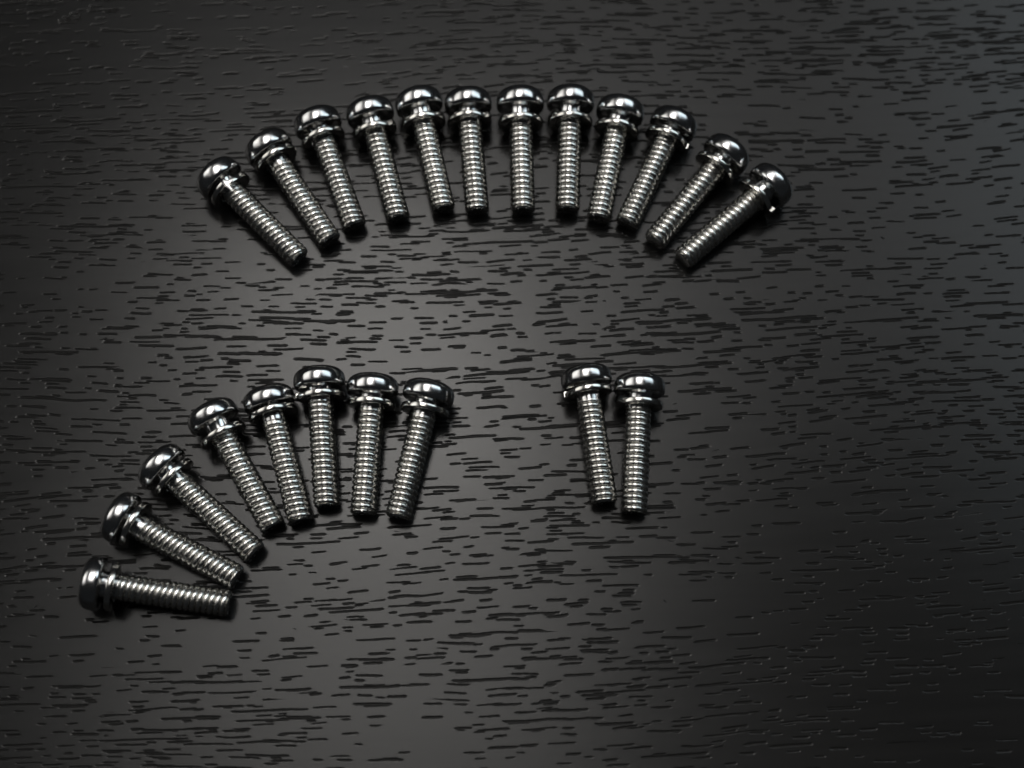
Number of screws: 22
